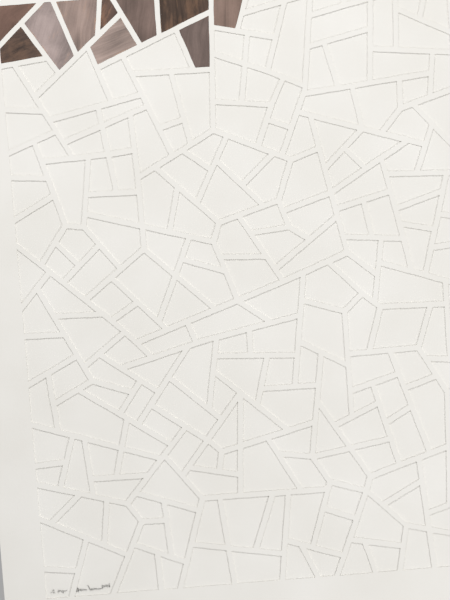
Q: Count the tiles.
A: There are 10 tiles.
